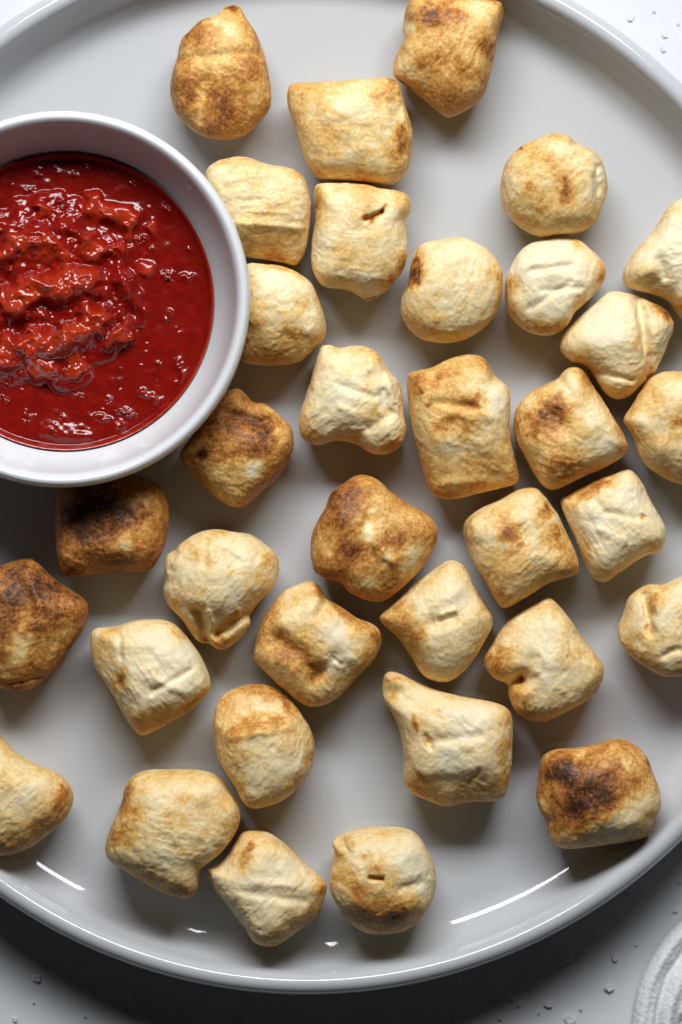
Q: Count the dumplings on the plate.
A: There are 34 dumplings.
